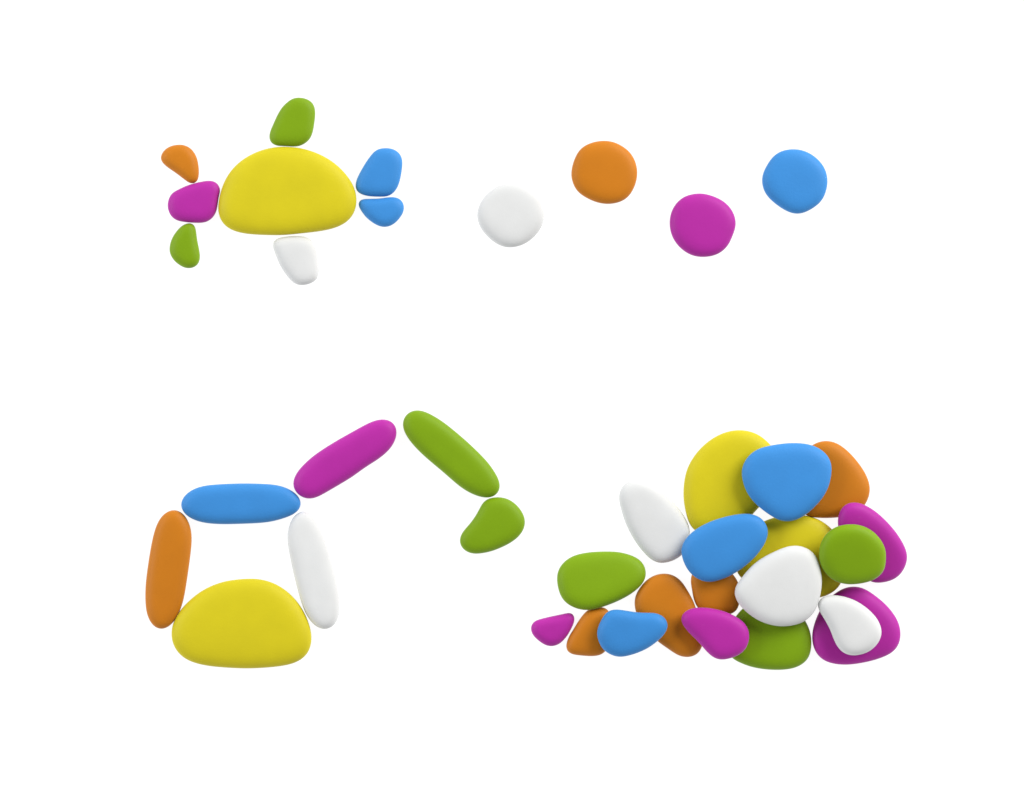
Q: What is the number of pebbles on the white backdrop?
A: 38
